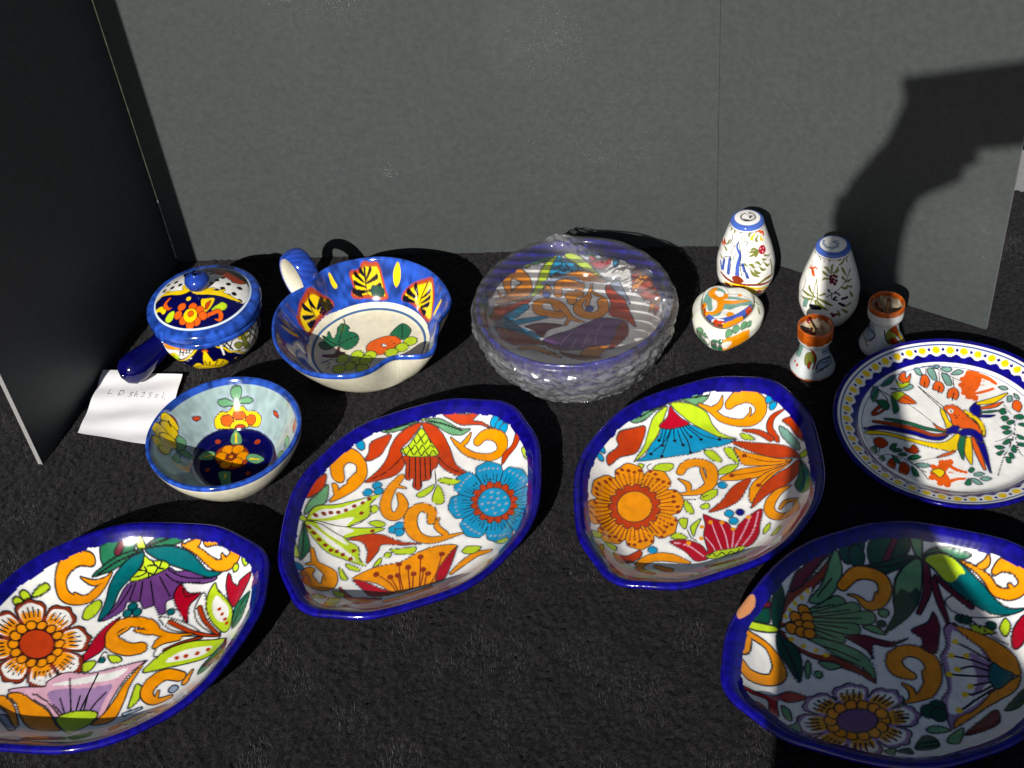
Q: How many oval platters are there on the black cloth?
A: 4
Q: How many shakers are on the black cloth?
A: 2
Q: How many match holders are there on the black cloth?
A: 2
